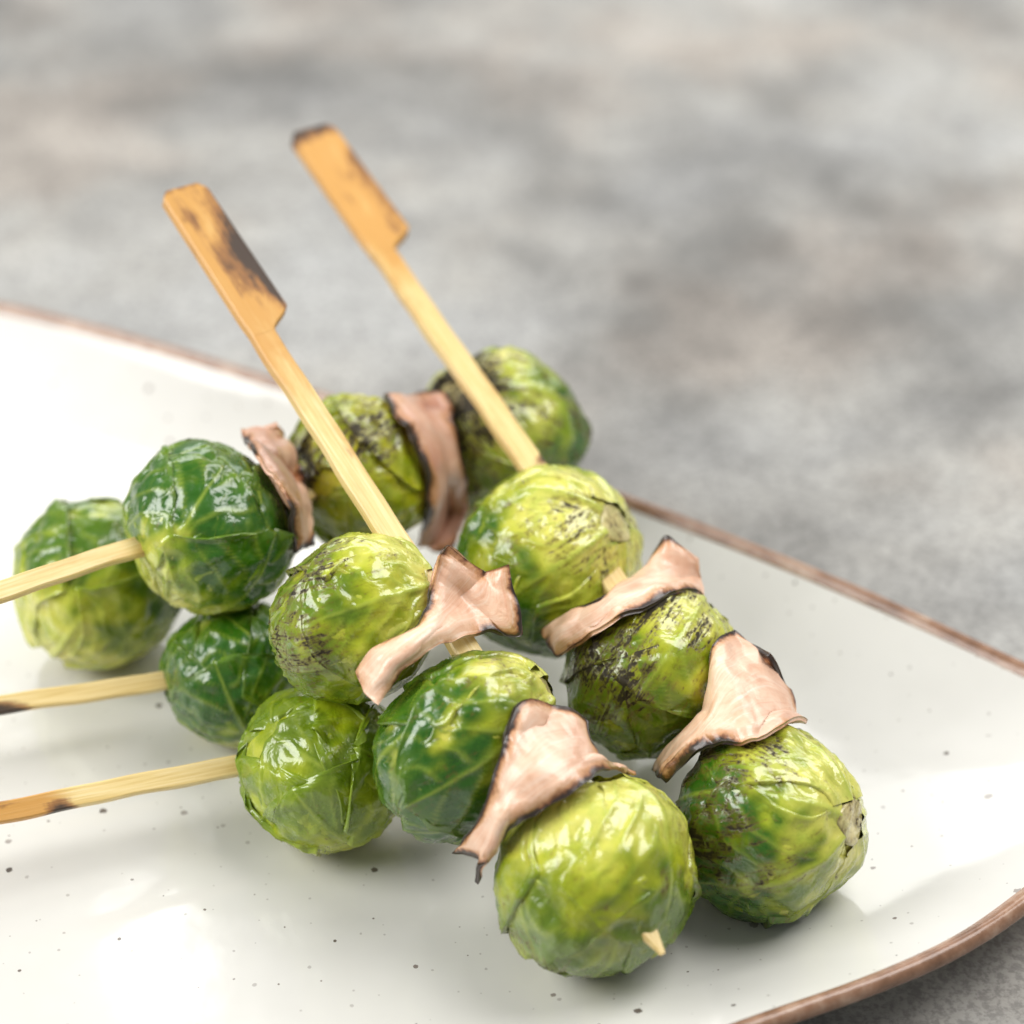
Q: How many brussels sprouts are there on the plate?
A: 12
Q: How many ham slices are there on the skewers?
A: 6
